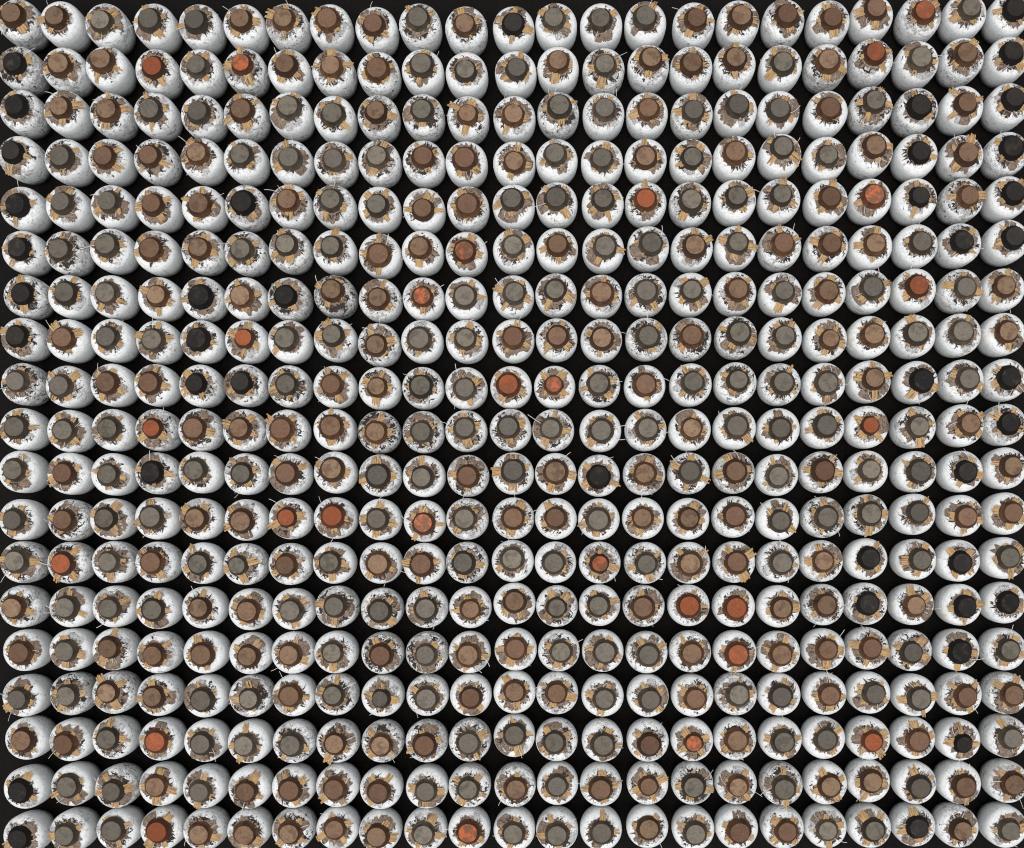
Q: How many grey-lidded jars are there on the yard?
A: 194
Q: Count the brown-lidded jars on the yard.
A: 176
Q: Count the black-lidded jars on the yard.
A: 40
